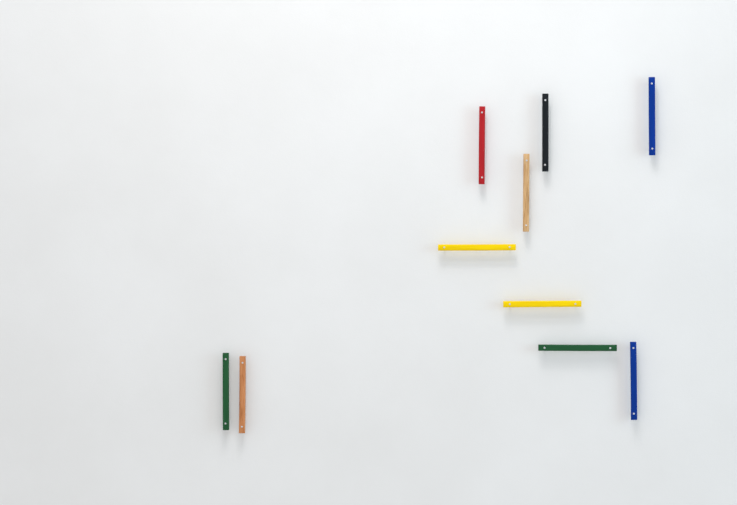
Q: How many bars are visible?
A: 10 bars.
